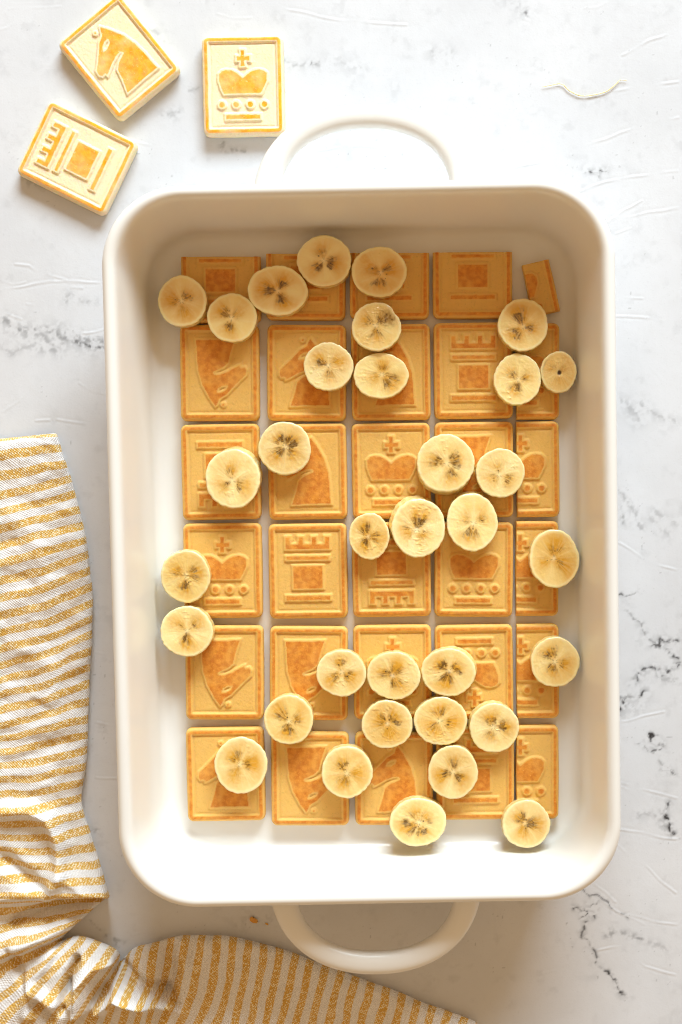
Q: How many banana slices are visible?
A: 34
